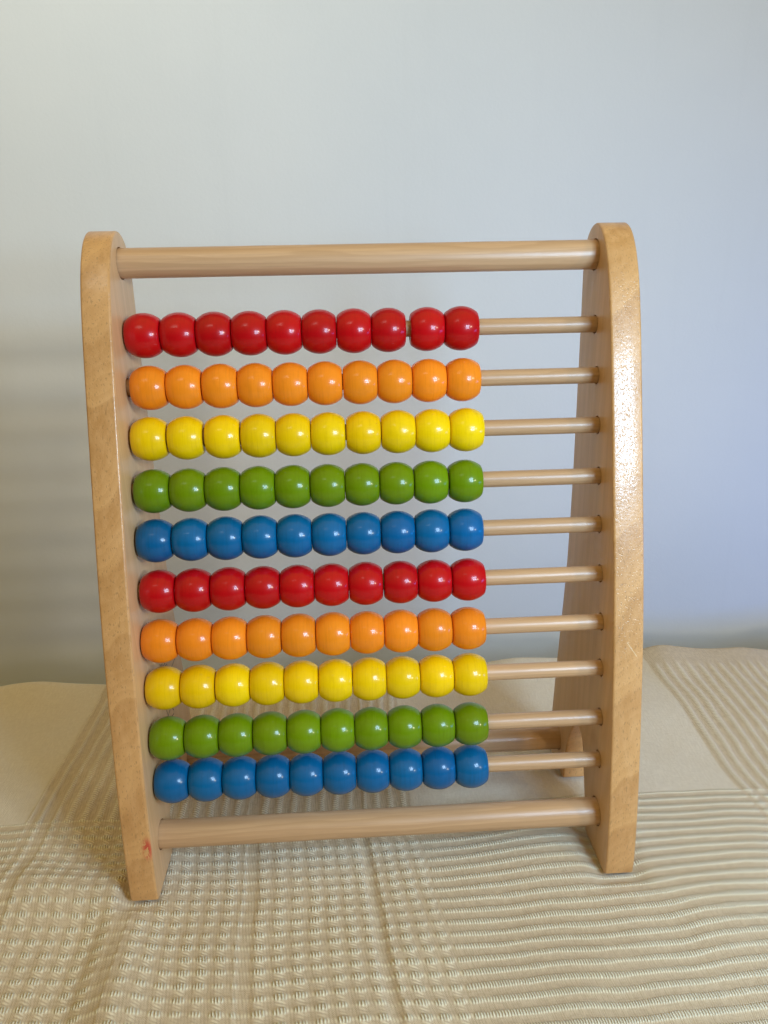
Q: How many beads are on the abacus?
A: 100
